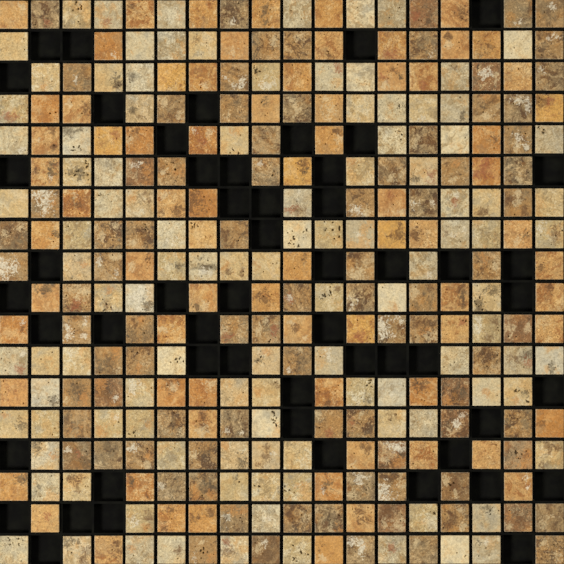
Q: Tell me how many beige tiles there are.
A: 109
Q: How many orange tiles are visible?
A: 75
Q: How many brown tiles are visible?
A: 87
